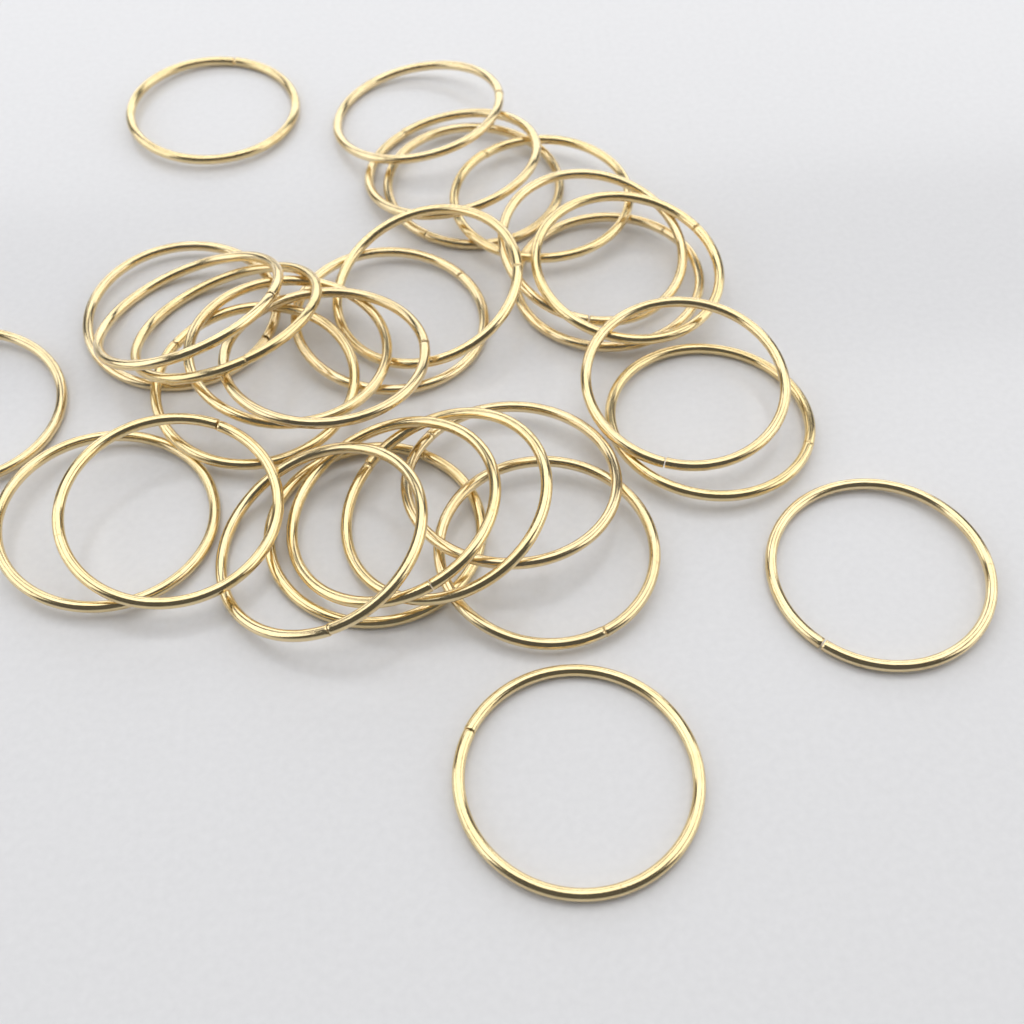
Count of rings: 29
